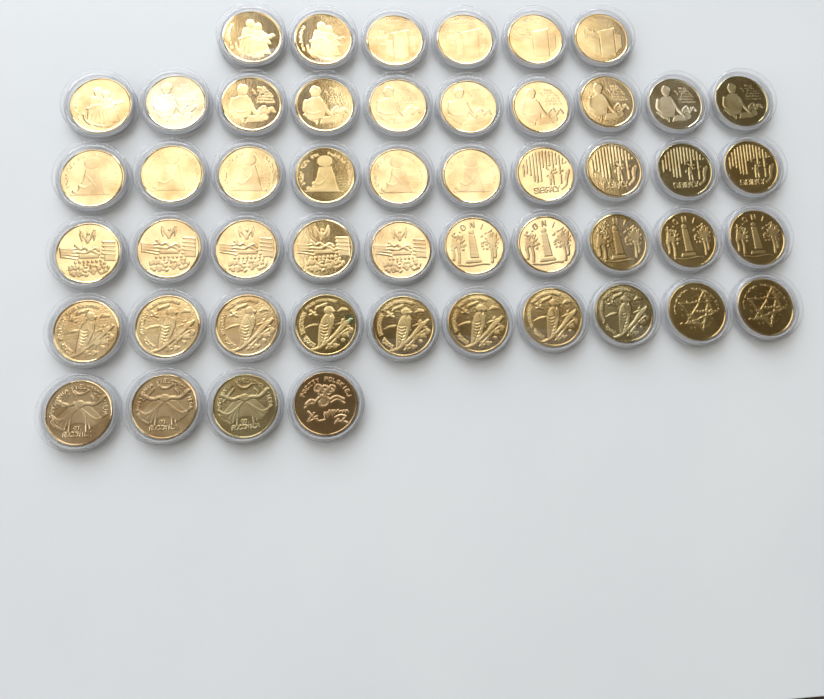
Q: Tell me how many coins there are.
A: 50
